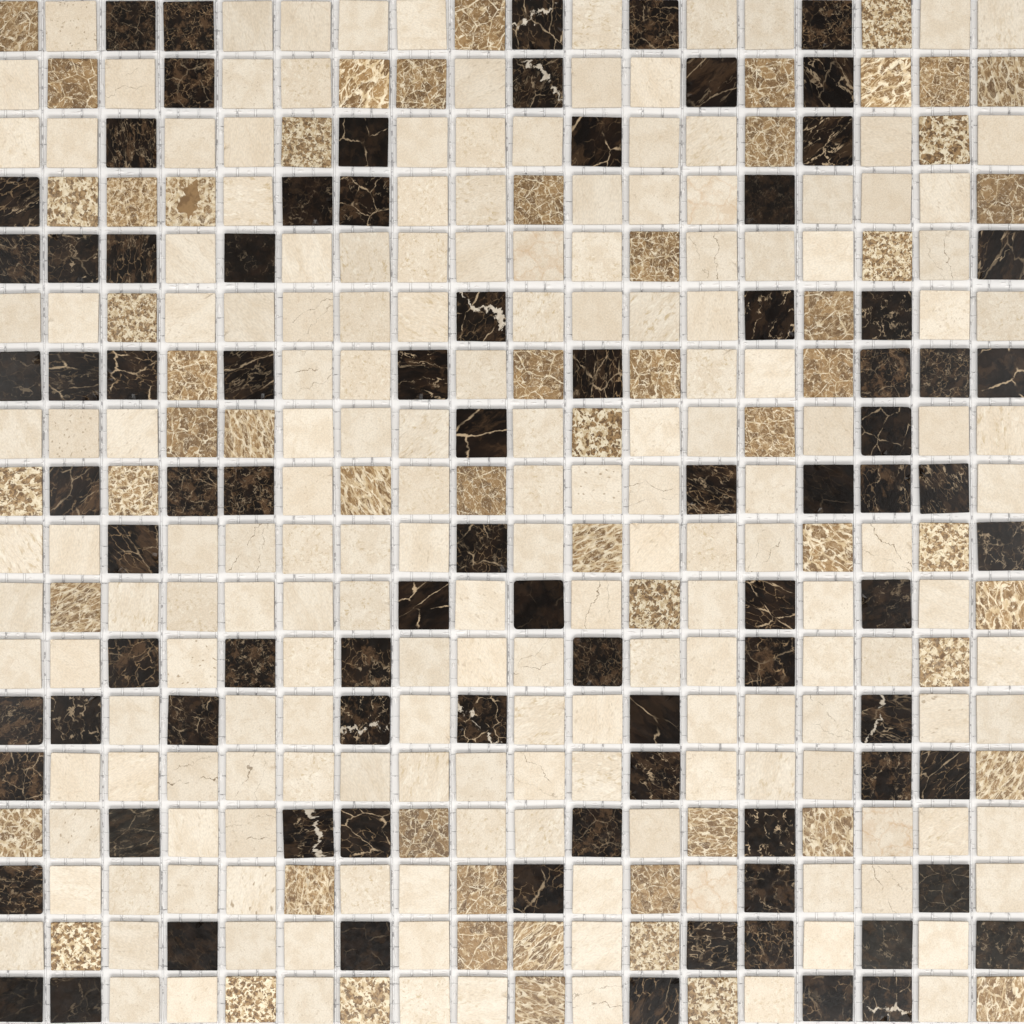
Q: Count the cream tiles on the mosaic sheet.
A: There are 180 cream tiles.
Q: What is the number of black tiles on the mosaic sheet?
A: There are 86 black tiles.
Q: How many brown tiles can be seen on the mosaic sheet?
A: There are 58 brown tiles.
